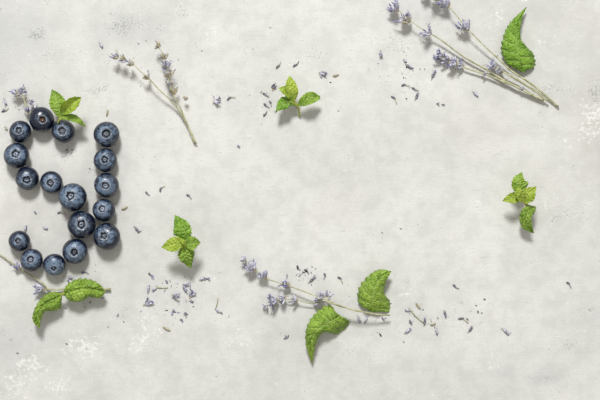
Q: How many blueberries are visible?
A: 17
